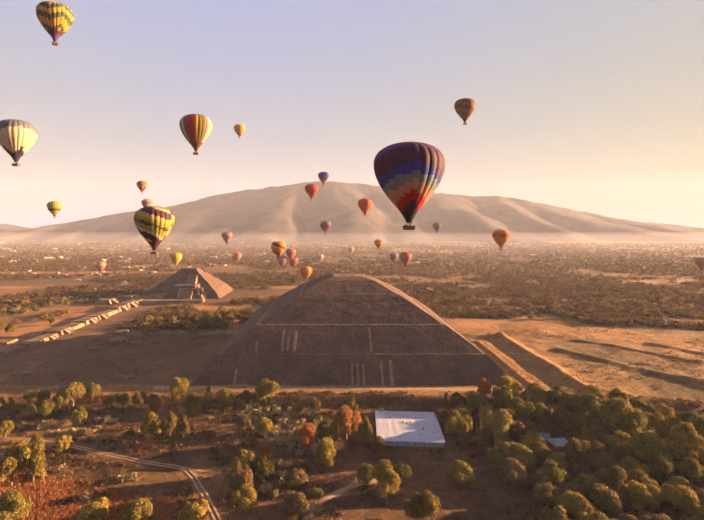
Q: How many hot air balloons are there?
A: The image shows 31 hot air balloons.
